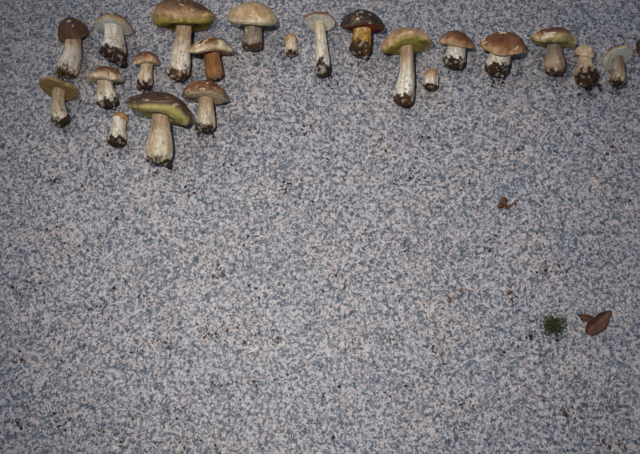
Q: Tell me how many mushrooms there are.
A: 21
